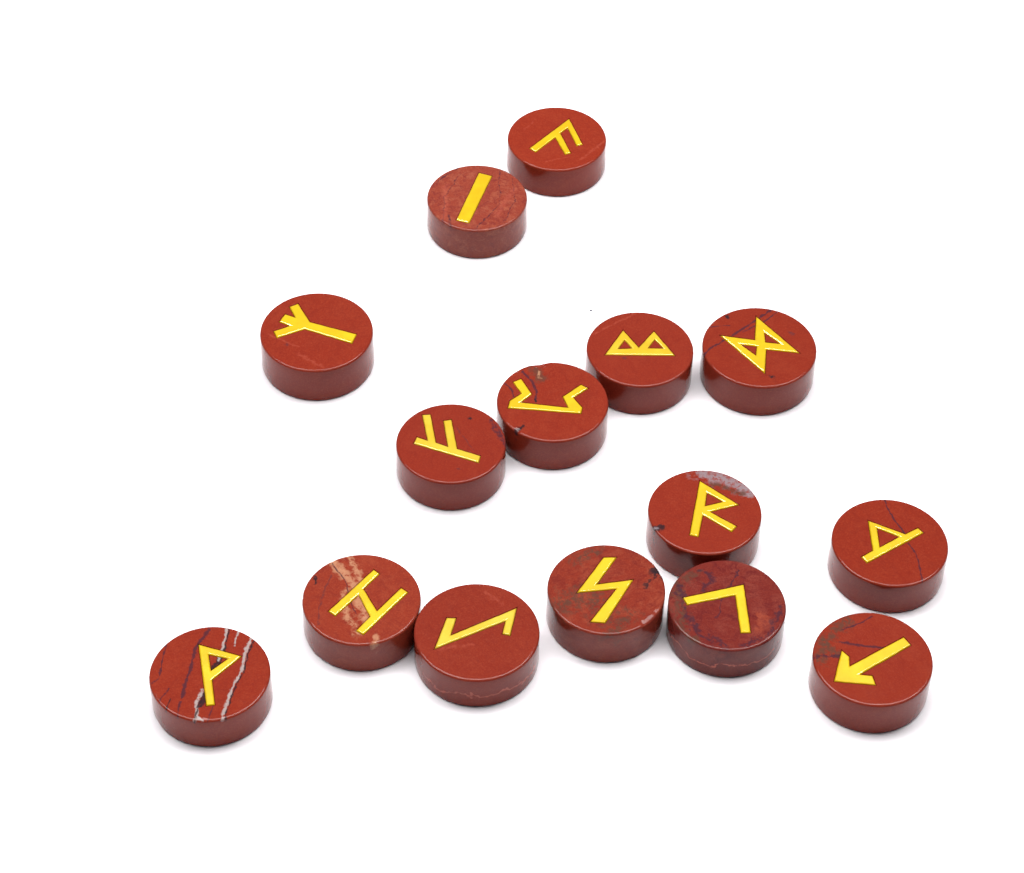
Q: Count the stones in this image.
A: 15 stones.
